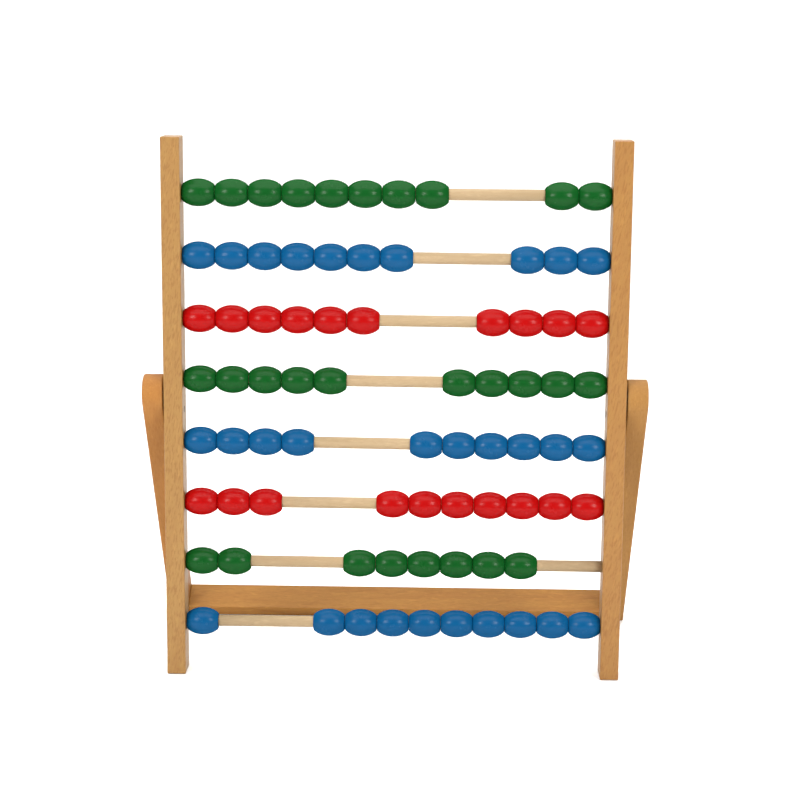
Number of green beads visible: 28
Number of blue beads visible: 30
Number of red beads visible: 20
